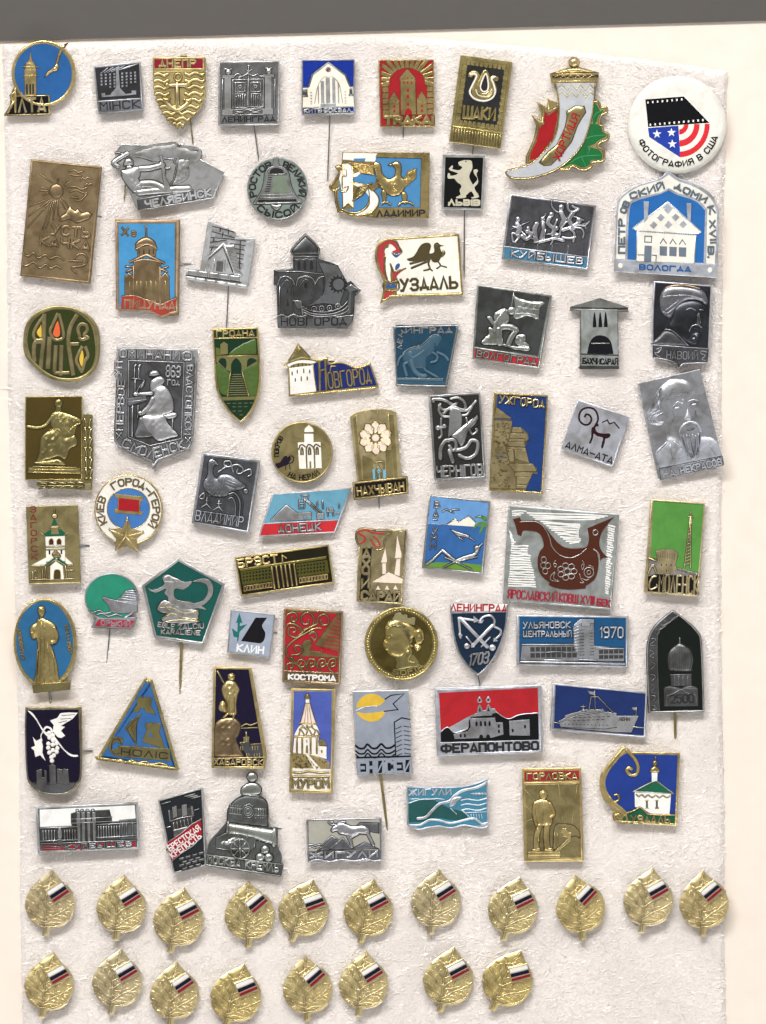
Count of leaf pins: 19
